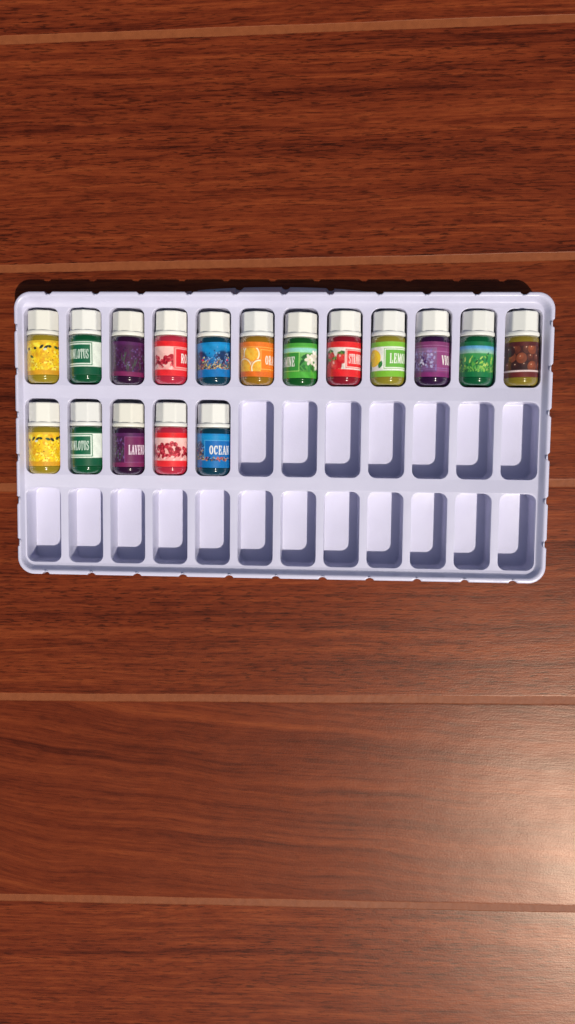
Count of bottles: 17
